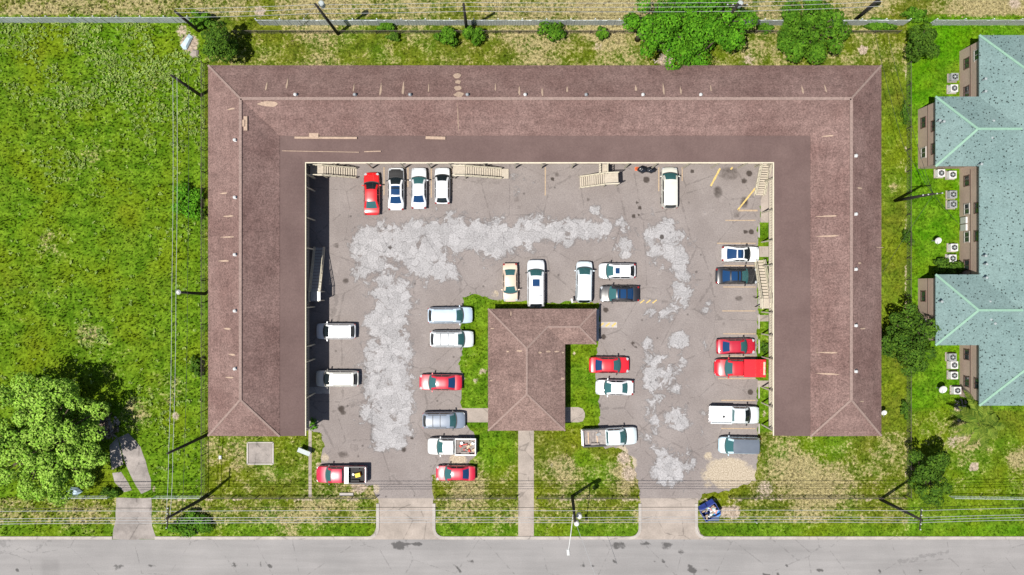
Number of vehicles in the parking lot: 28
